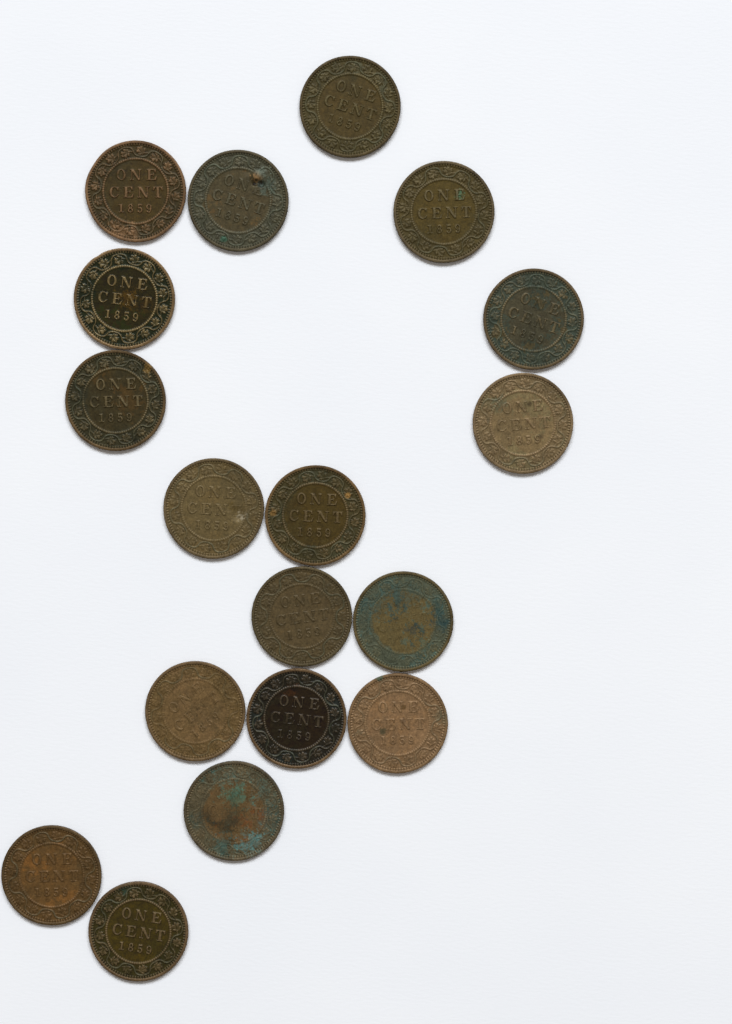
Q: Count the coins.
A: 18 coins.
